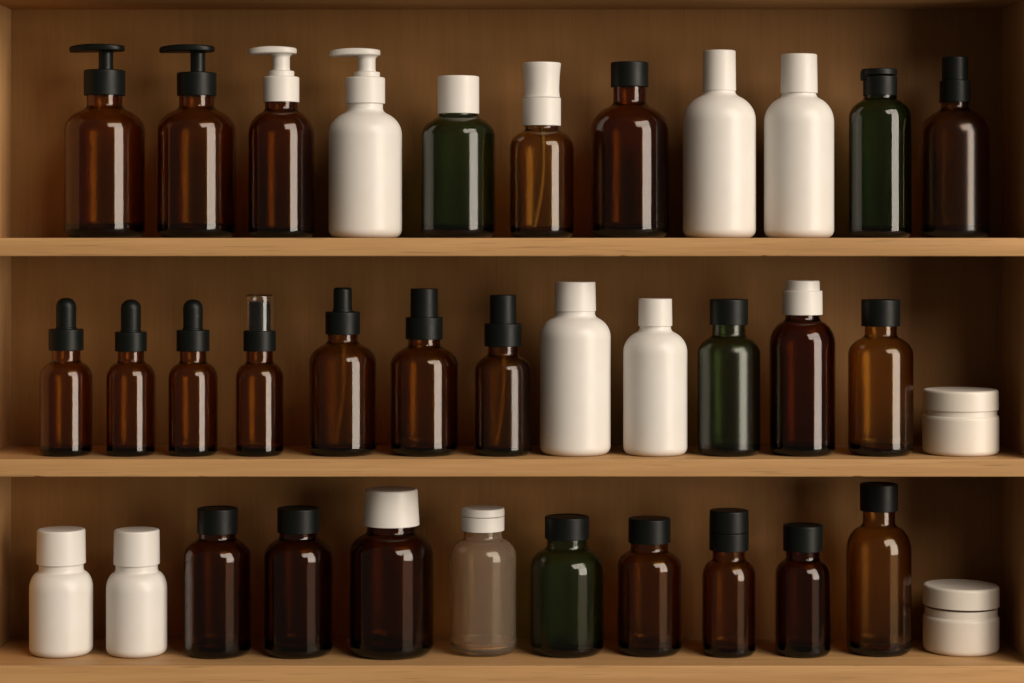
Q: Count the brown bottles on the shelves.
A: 22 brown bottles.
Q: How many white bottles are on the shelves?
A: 7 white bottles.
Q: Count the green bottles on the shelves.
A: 4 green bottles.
